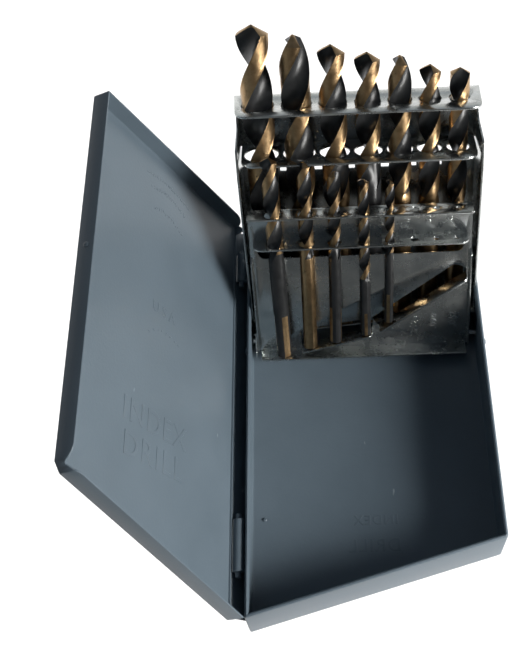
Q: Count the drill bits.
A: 12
